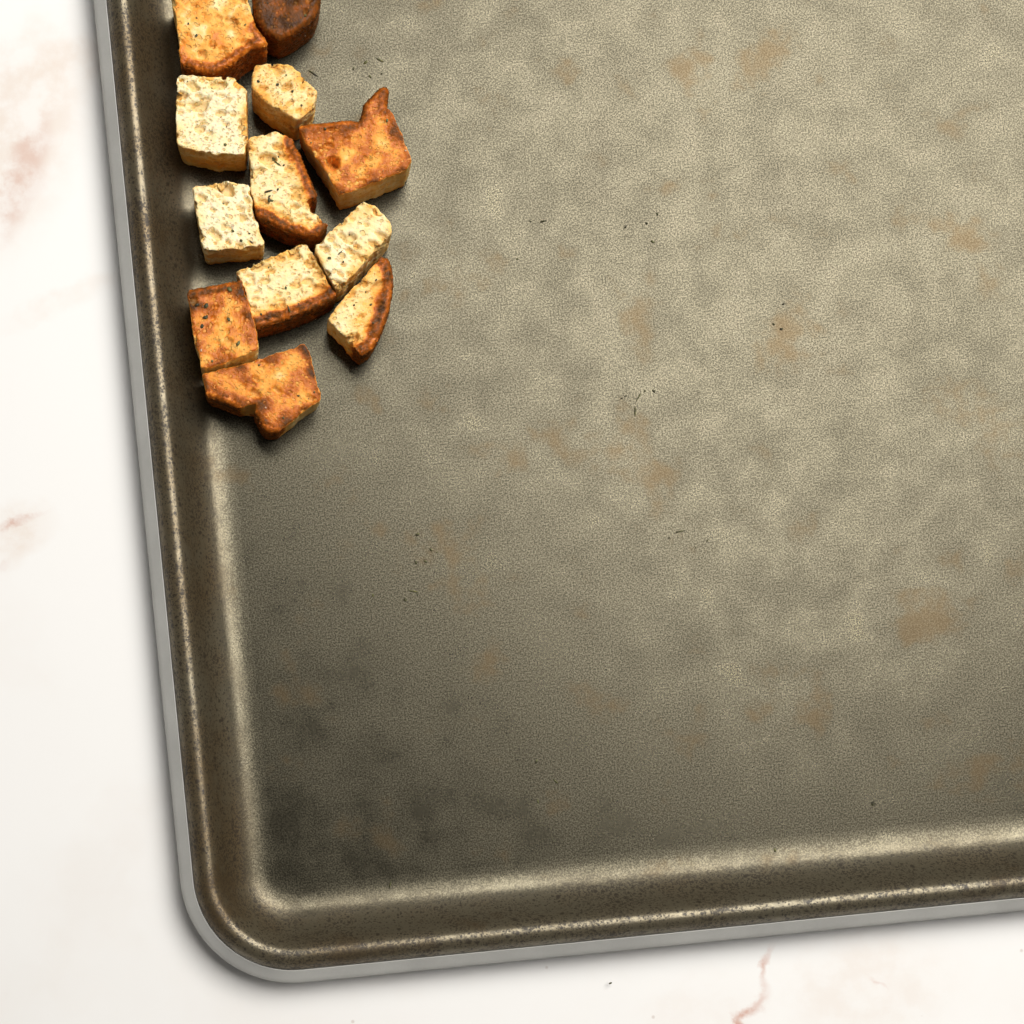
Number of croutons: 12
